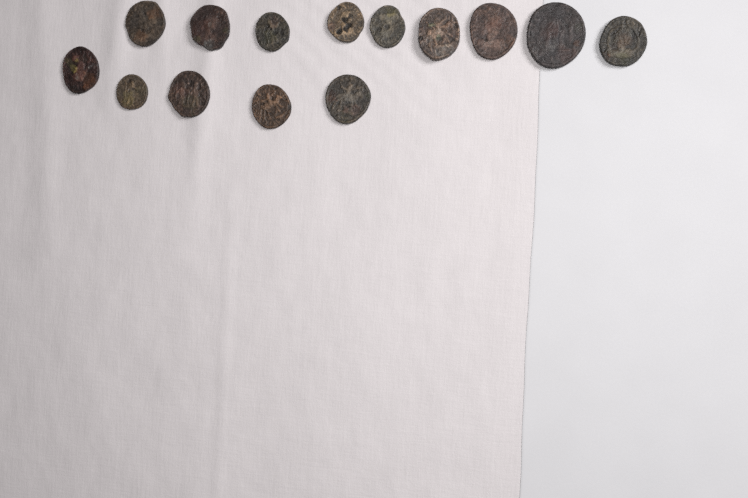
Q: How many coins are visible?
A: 14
